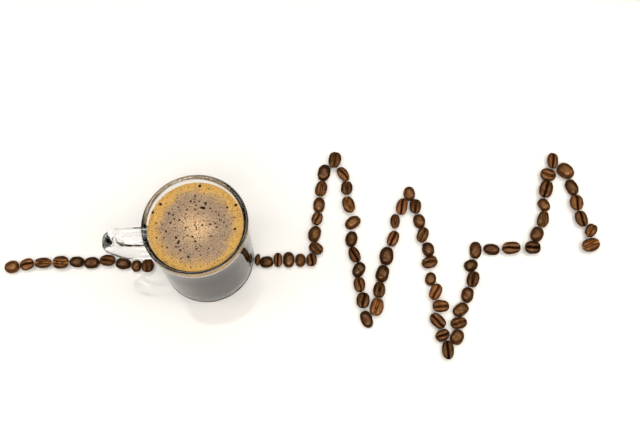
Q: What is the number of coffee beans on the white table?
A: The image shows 74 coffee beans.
